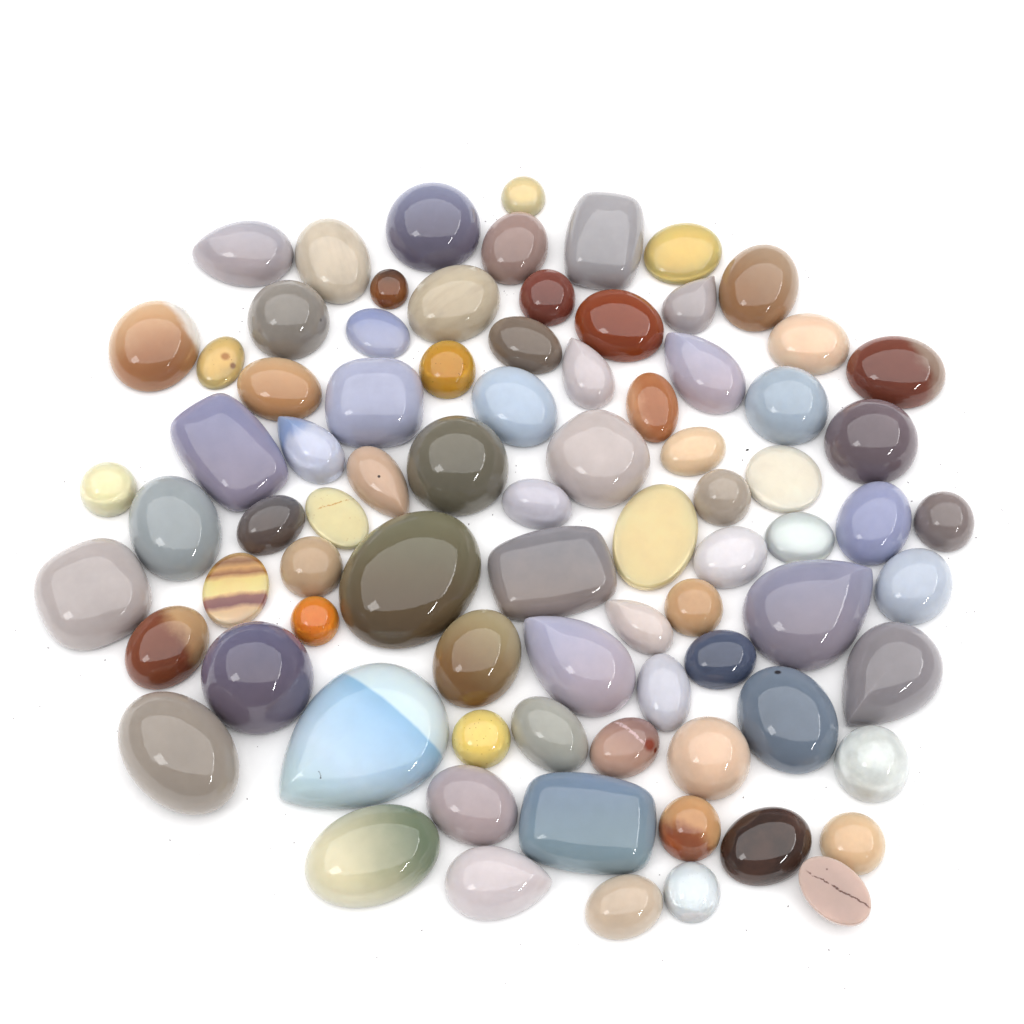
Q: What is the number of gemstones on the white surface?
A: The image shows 82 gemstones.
